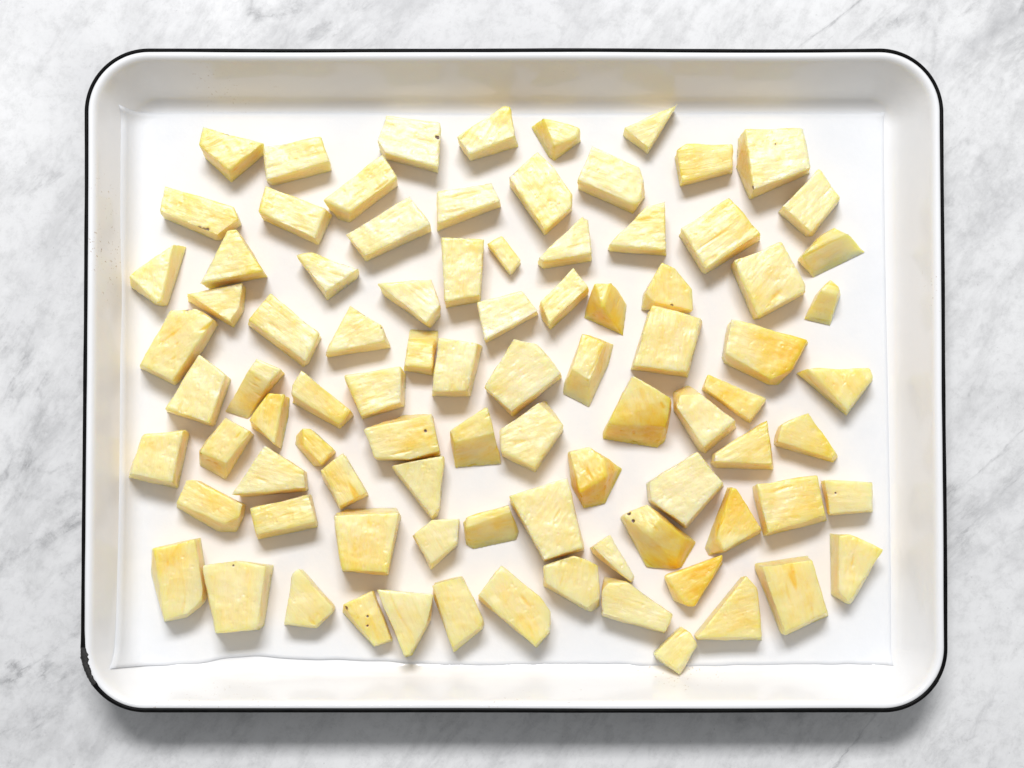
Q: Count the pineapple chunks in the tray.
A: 89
